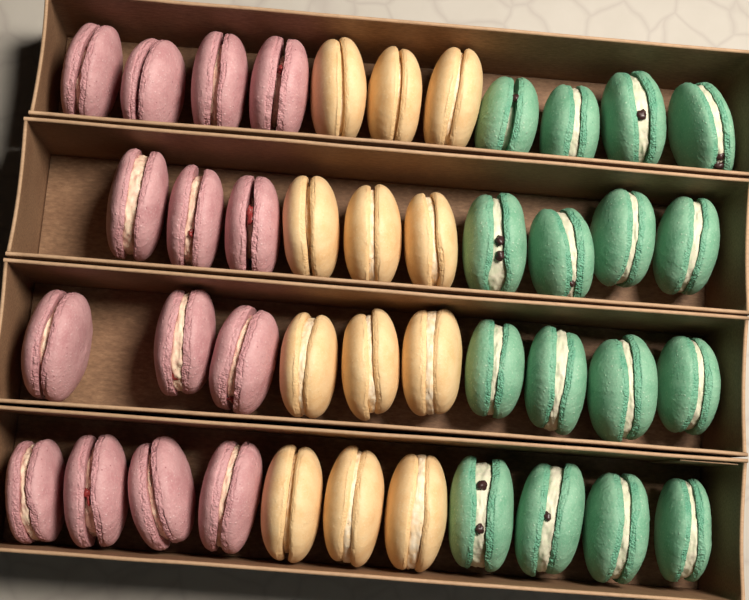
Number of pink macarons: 14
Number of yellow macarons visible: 12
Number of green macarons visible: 16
